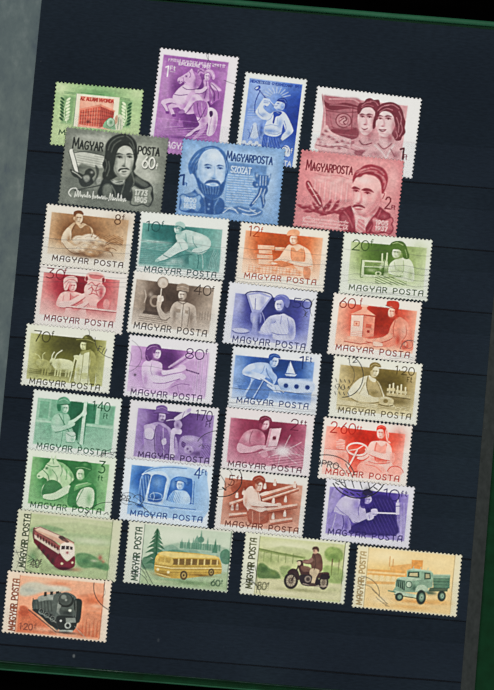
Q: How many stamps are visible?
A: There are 32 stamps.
